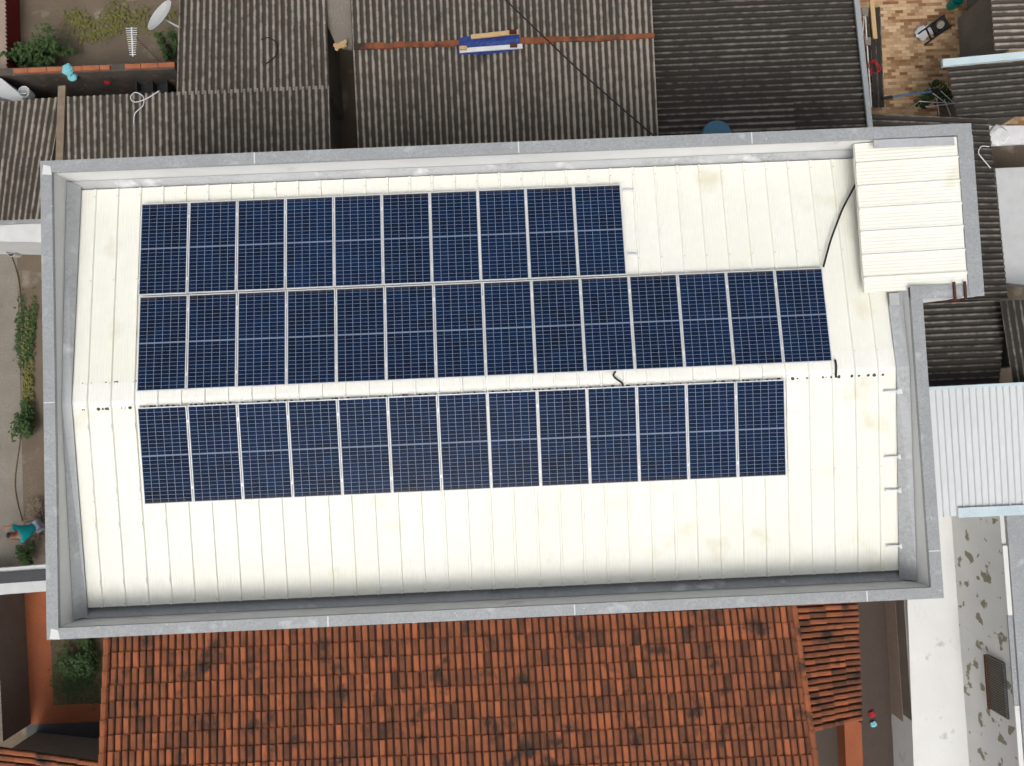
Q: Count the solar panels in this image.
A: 37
